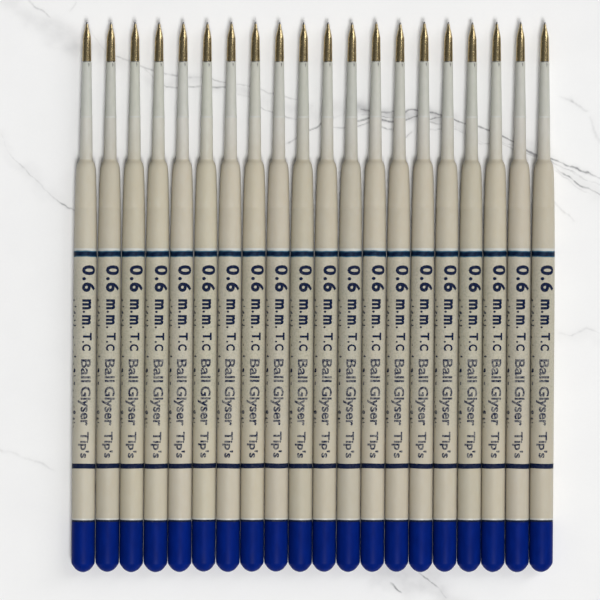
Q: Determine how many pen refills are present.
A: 20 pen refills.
